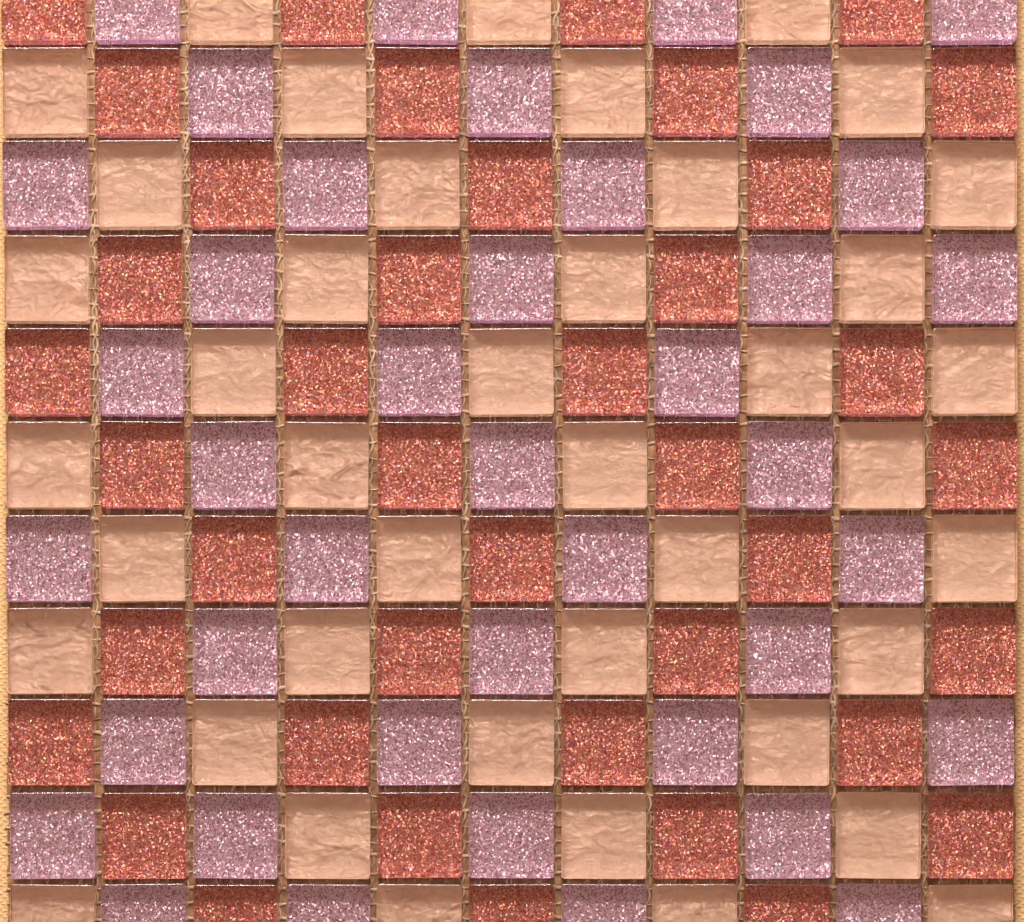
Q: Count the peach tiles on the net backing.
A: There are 41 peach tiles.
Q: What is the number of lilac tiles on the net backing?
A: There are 40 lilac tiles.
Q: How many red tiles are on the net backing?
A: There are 40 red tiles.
